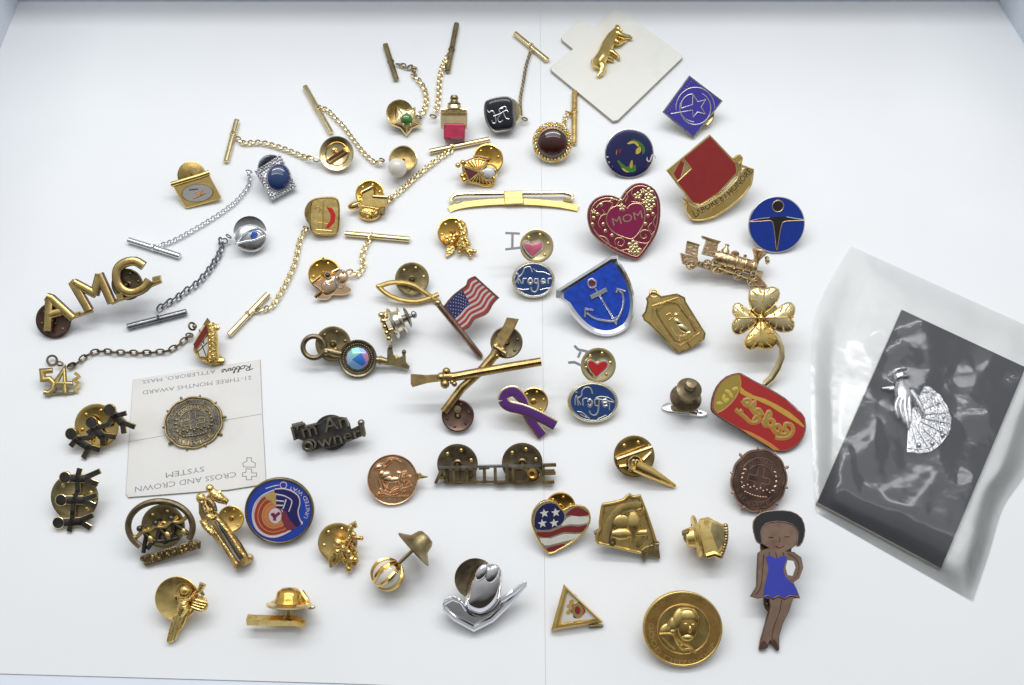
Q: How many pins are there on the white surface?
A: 59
